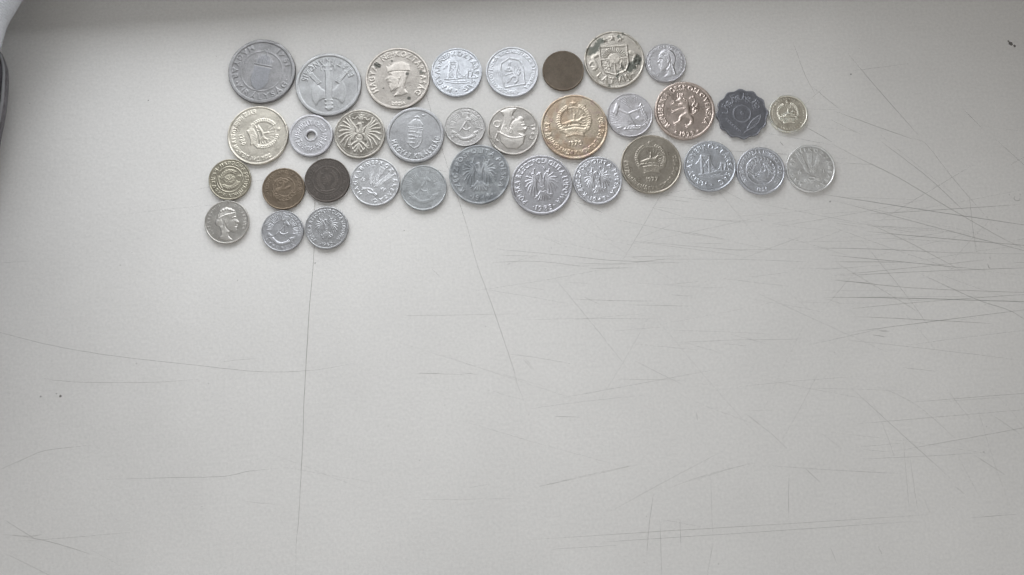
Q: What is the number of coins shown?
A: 34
